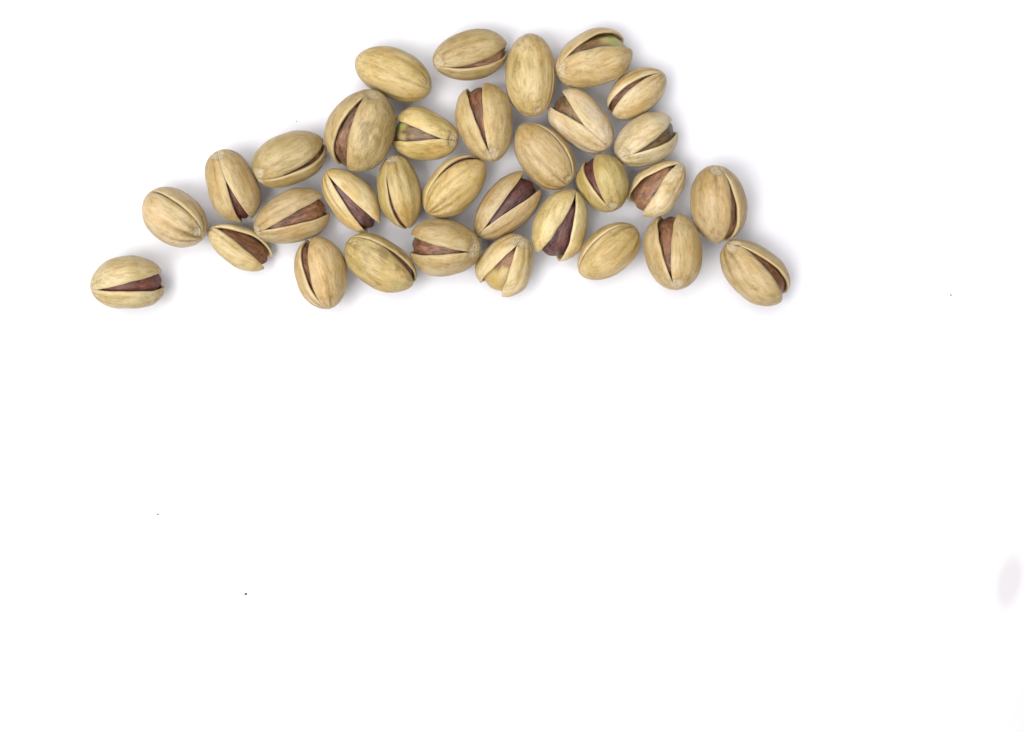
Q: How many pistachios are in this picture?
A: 32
